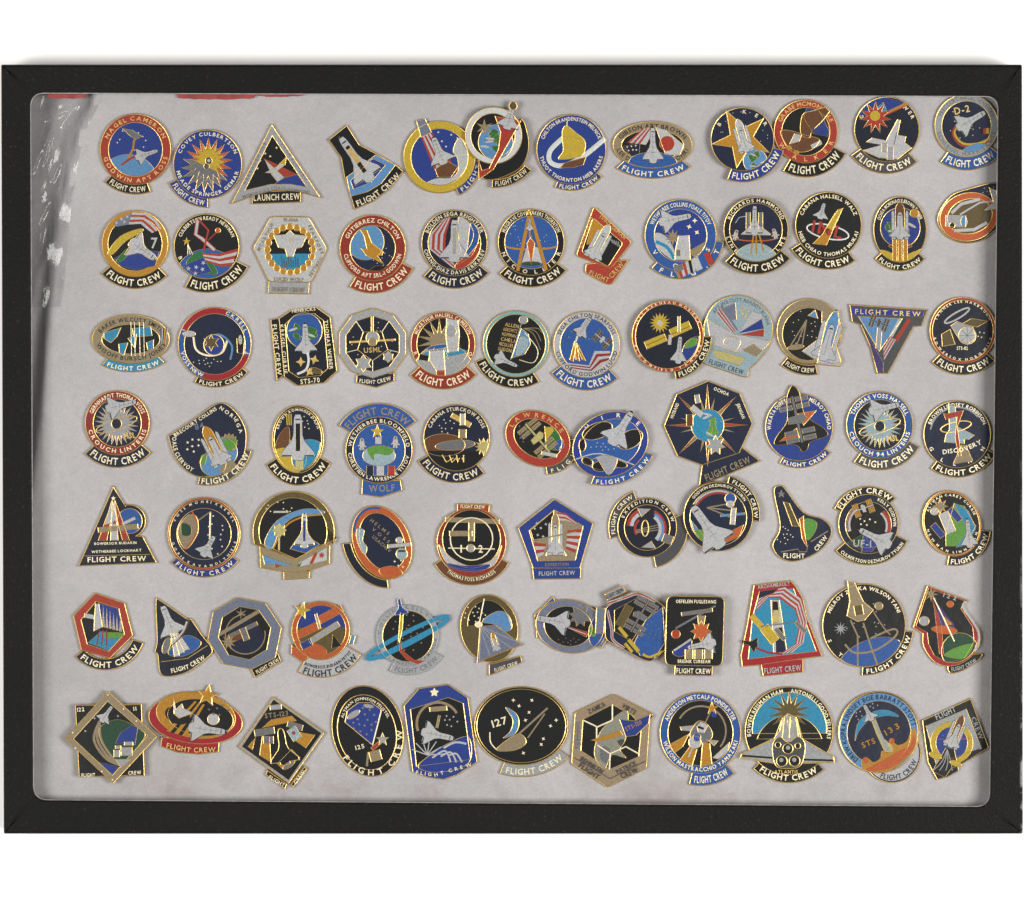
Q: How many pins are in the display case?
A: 81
